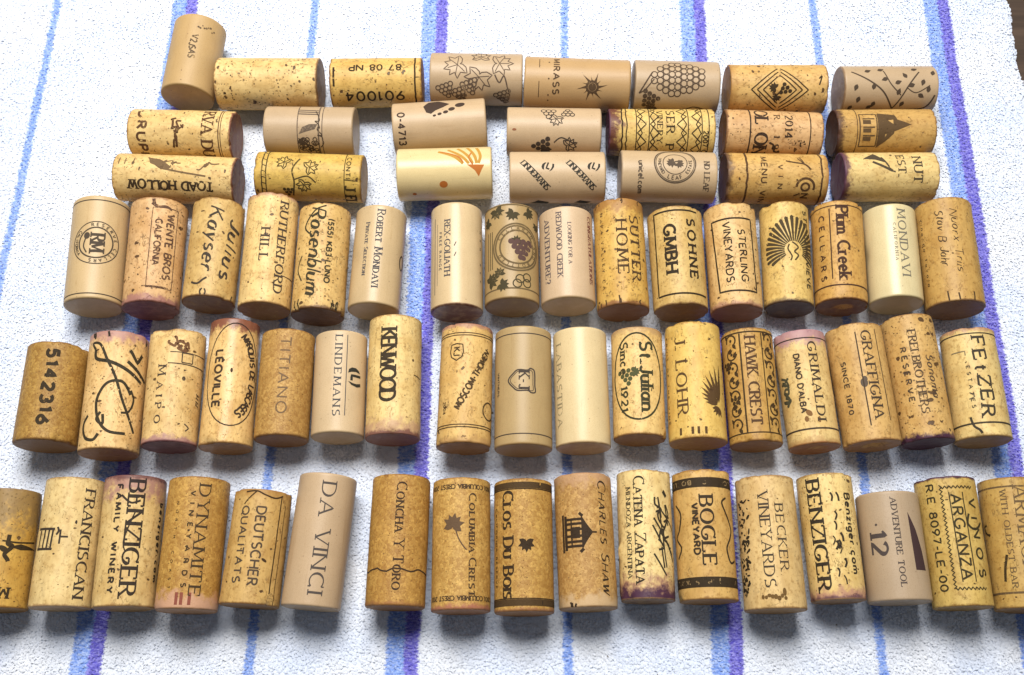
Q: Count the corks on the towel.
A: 72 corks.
